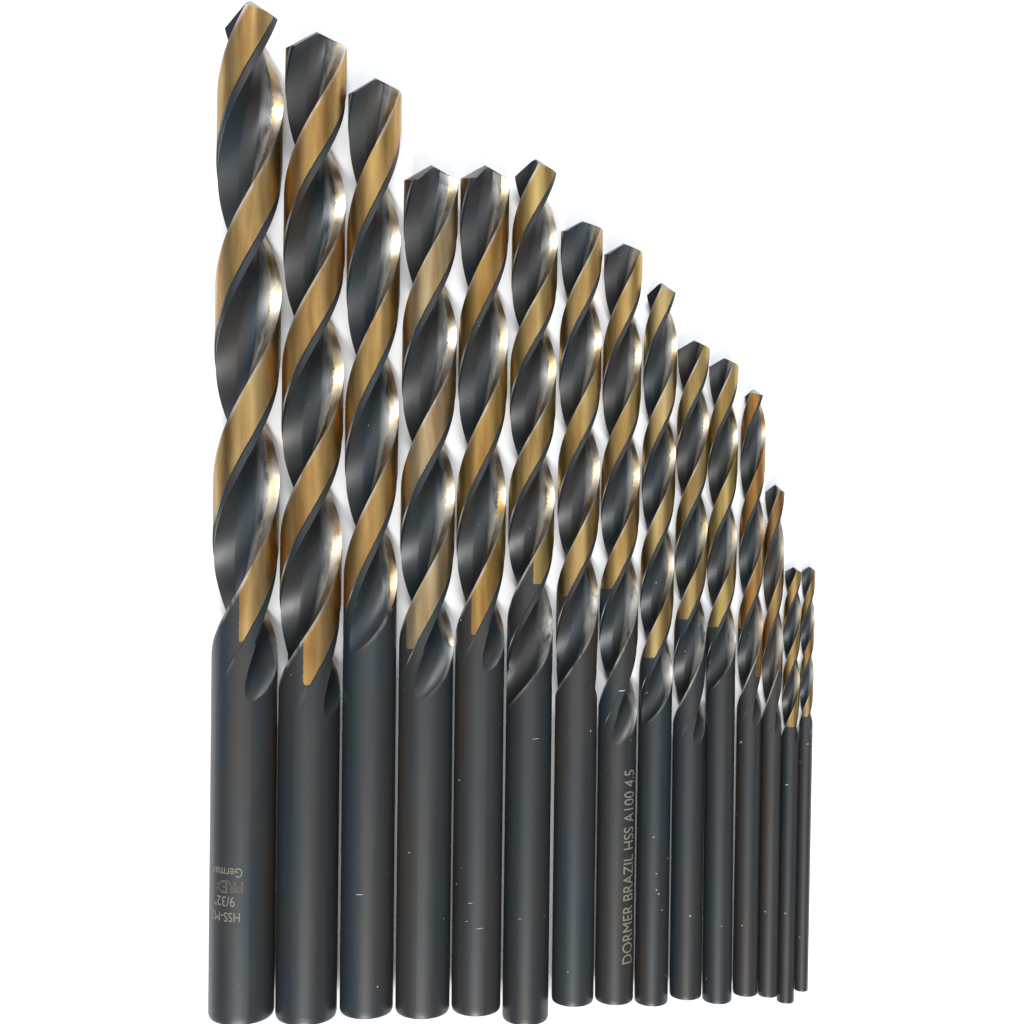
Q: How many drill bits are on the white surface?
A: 15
